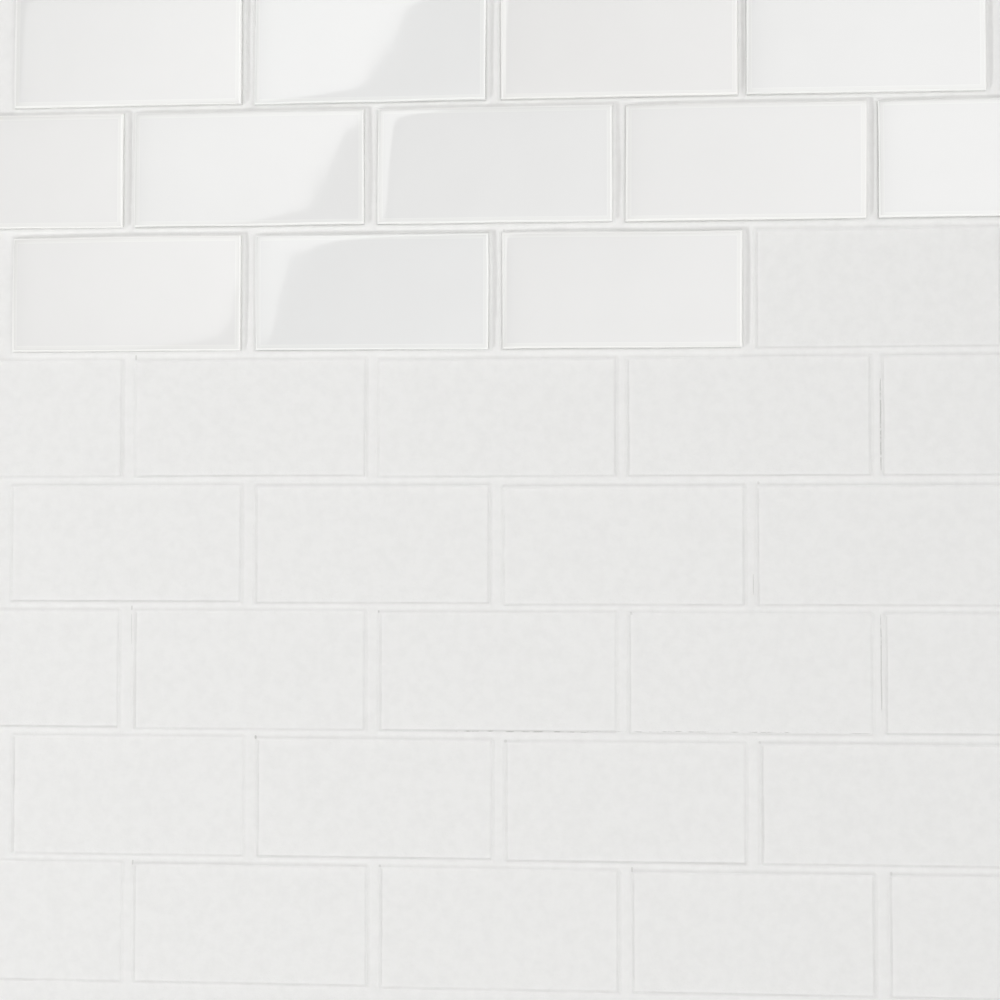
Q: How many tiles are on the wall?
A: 12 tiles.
